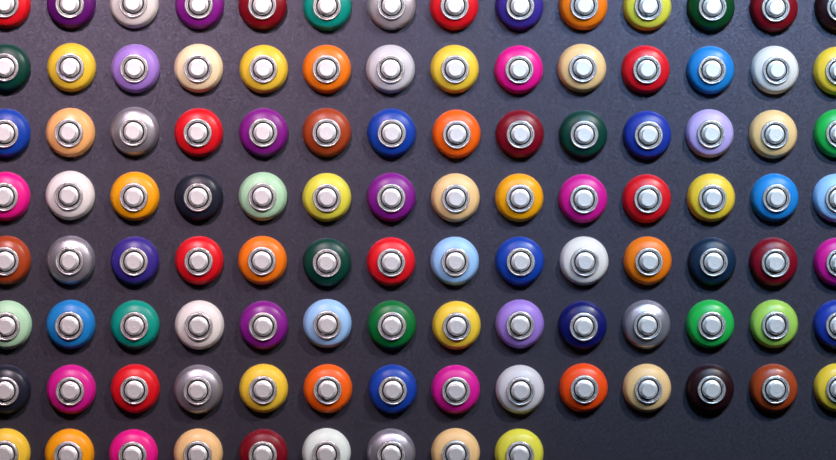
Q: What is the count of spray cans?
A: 107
